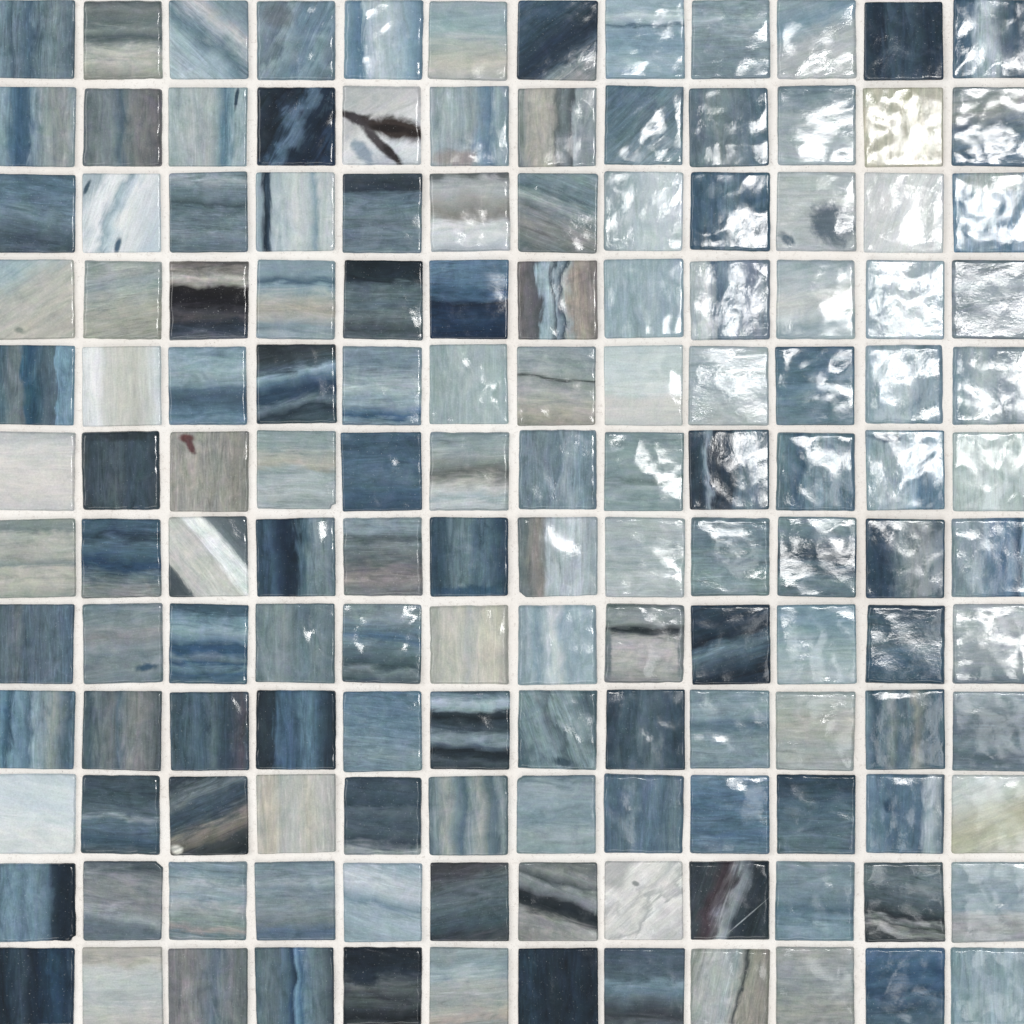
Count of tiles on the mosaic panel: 144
